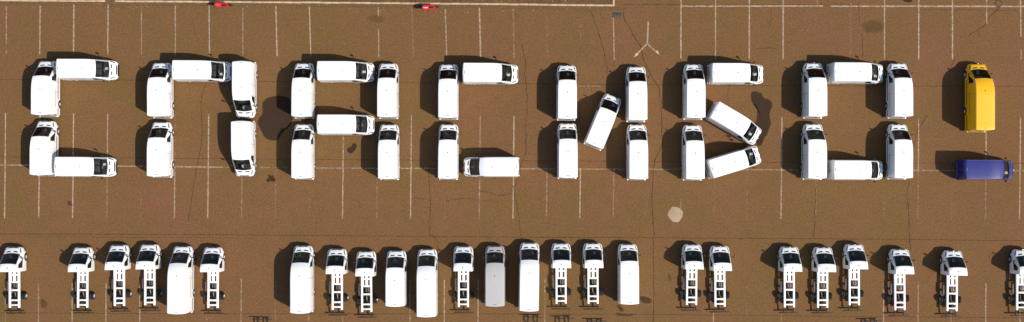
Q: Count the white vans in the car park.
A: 41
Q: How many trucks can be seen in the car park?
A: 18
